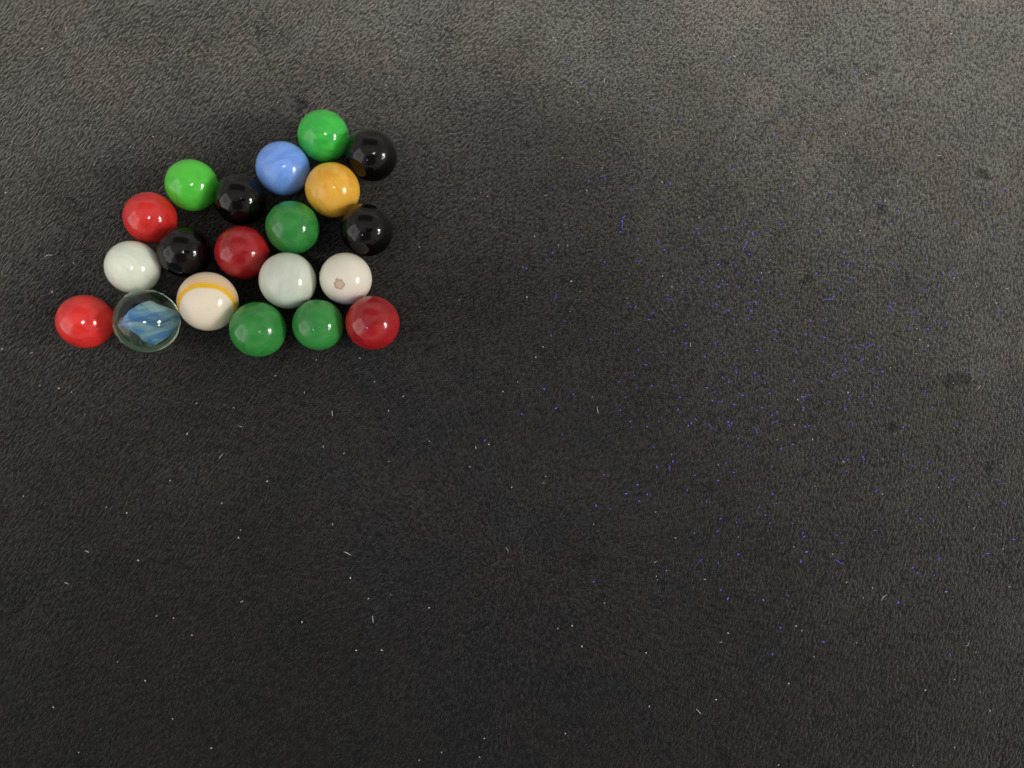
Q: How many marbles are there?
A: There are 20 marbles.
